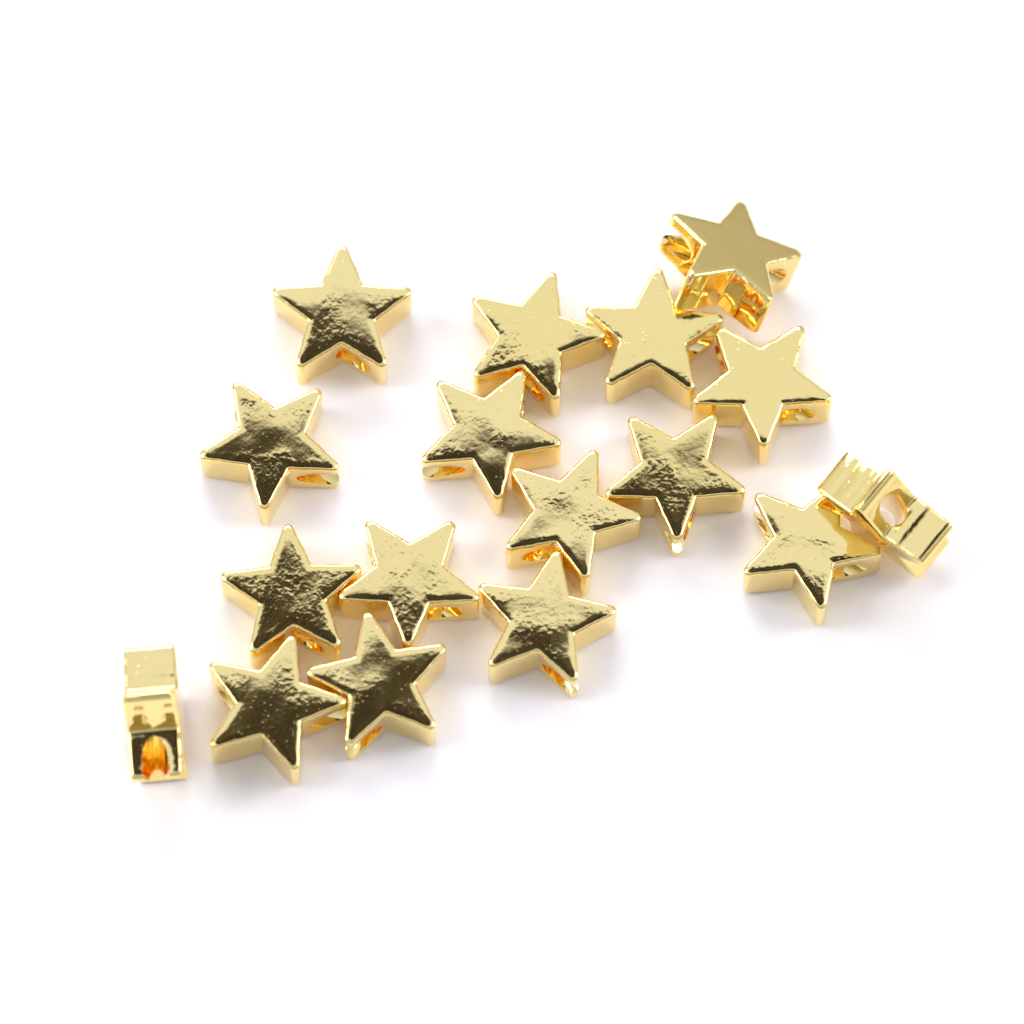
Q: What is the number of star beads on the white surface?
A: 17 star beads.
